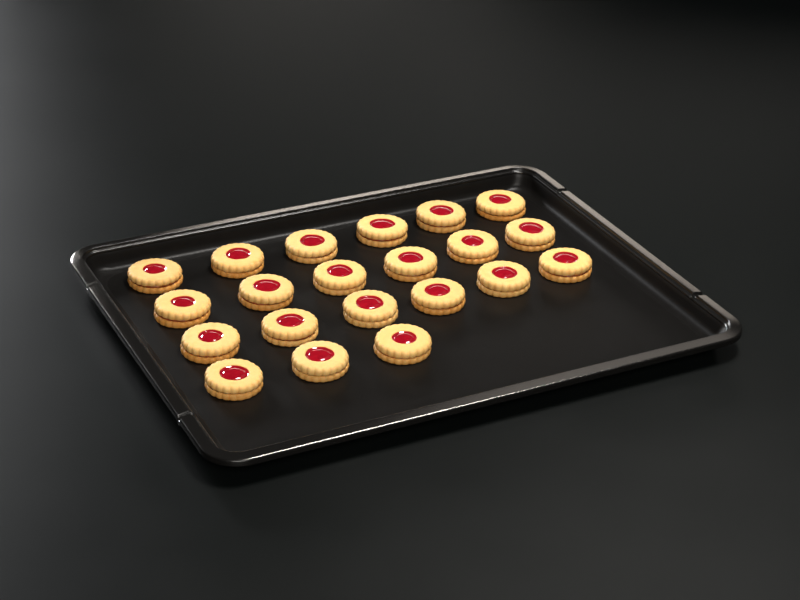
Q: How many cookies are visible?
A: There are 21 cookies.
